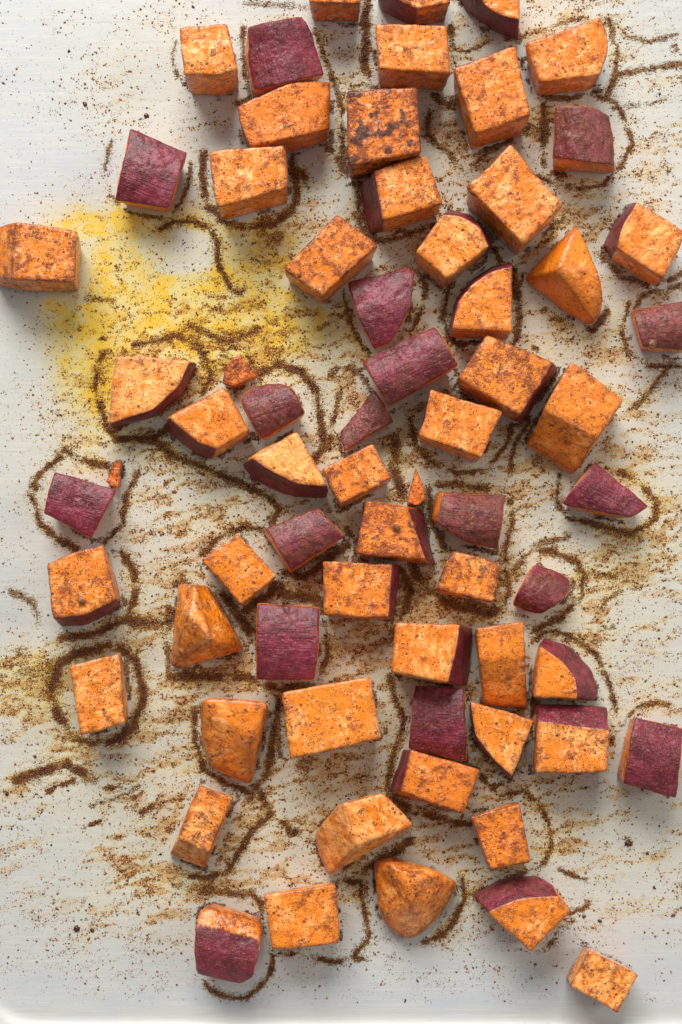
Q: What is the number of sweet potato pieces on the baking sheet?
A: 67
